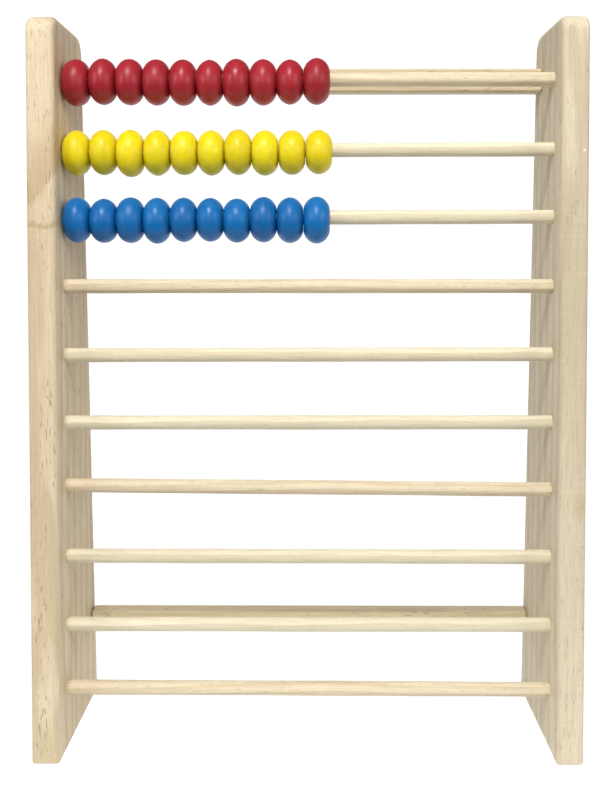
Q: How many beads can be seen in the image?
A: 30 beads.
